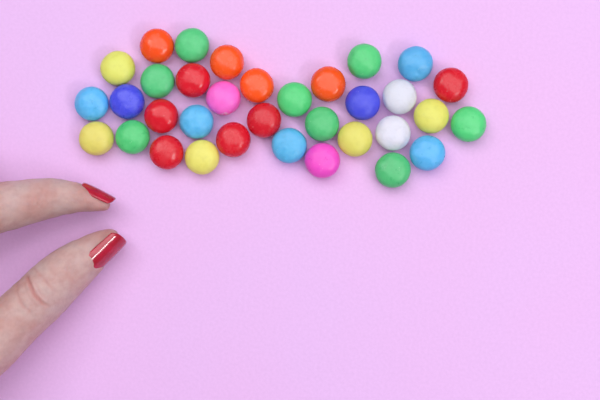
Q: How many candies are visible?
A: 34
